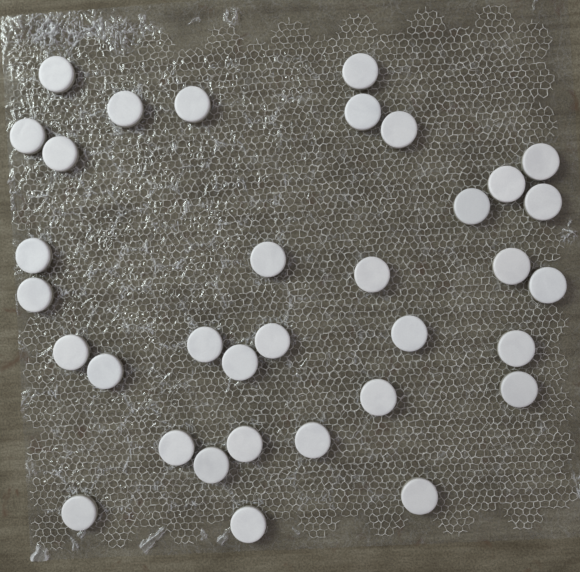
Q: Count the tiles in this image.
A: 34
